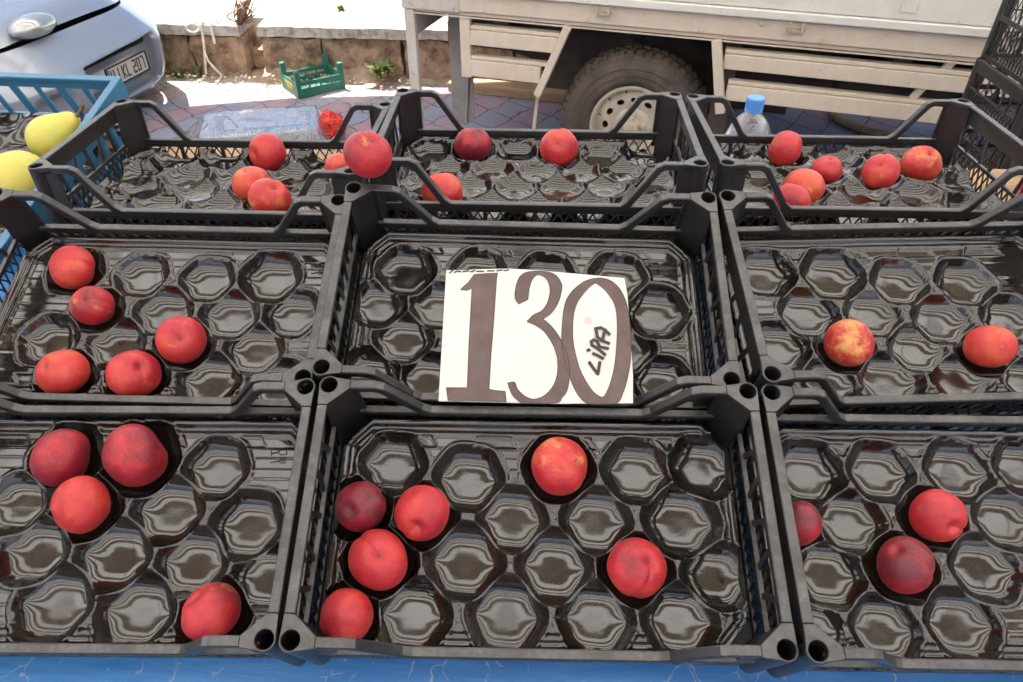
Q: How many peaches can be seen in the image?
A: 34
